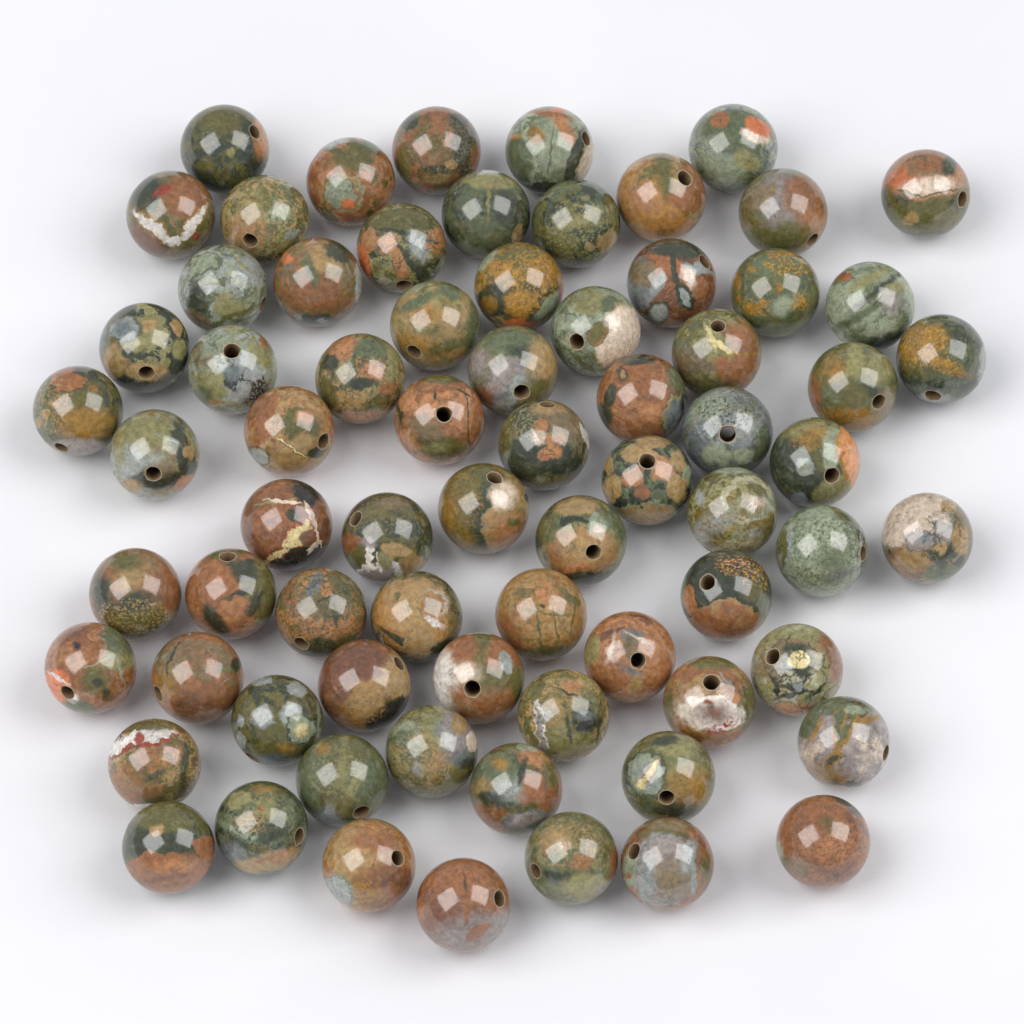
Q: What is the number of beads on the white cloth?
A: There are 72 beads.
